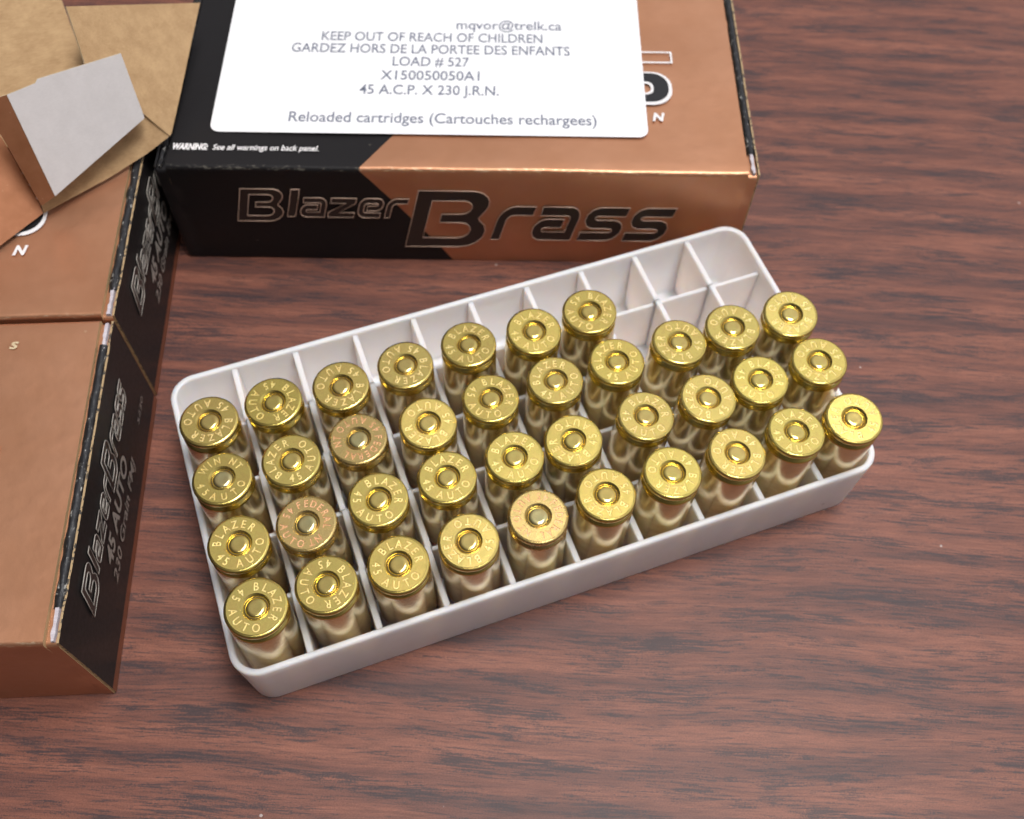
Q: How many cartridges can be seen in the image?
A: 37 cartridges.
